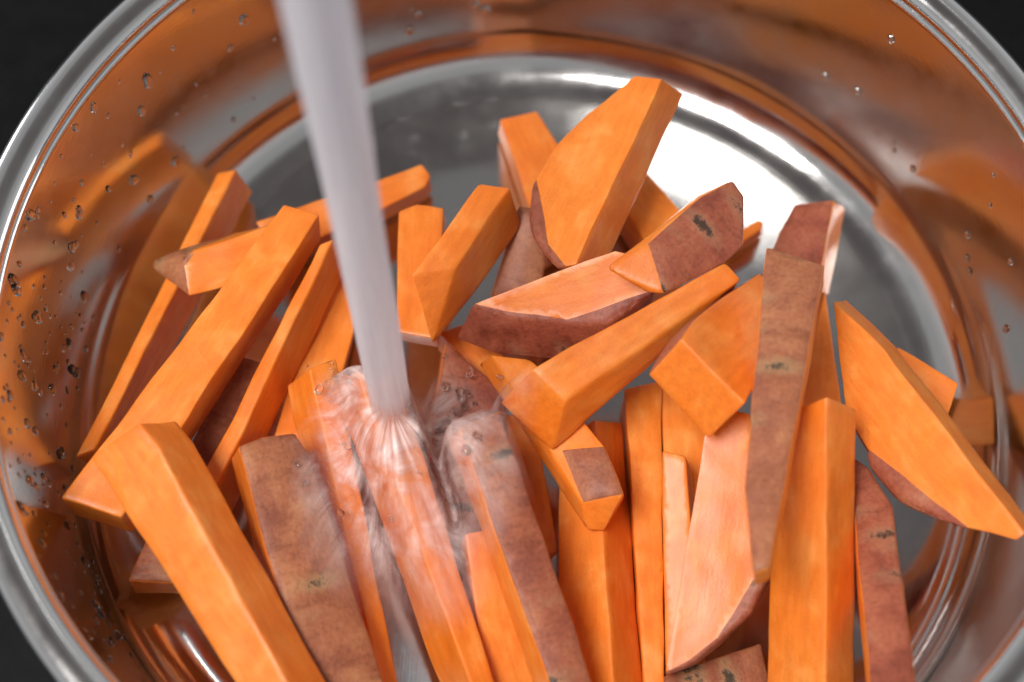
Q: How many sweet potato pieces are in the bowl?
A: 41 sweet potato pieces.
